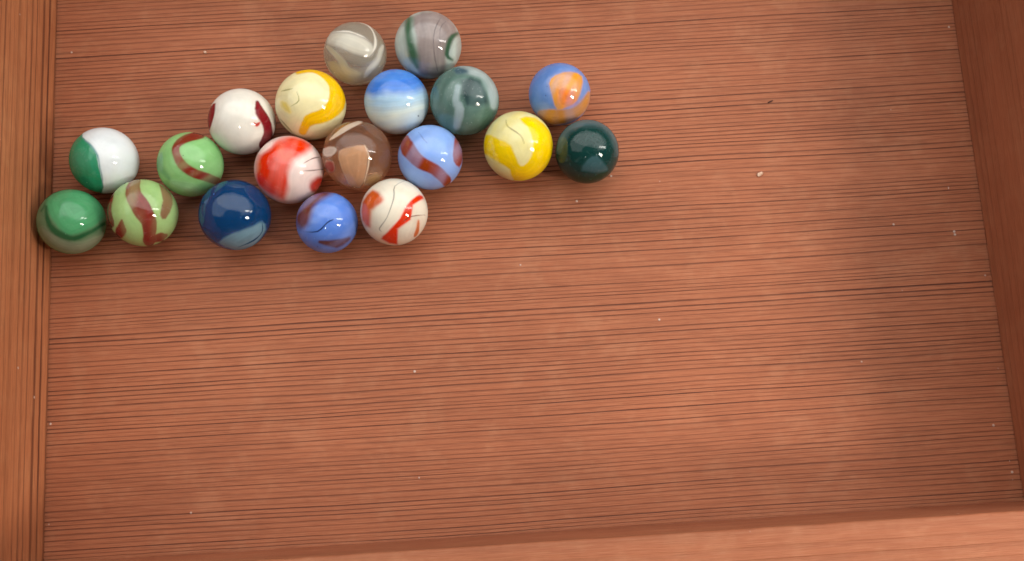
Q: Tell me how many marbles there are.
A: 19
